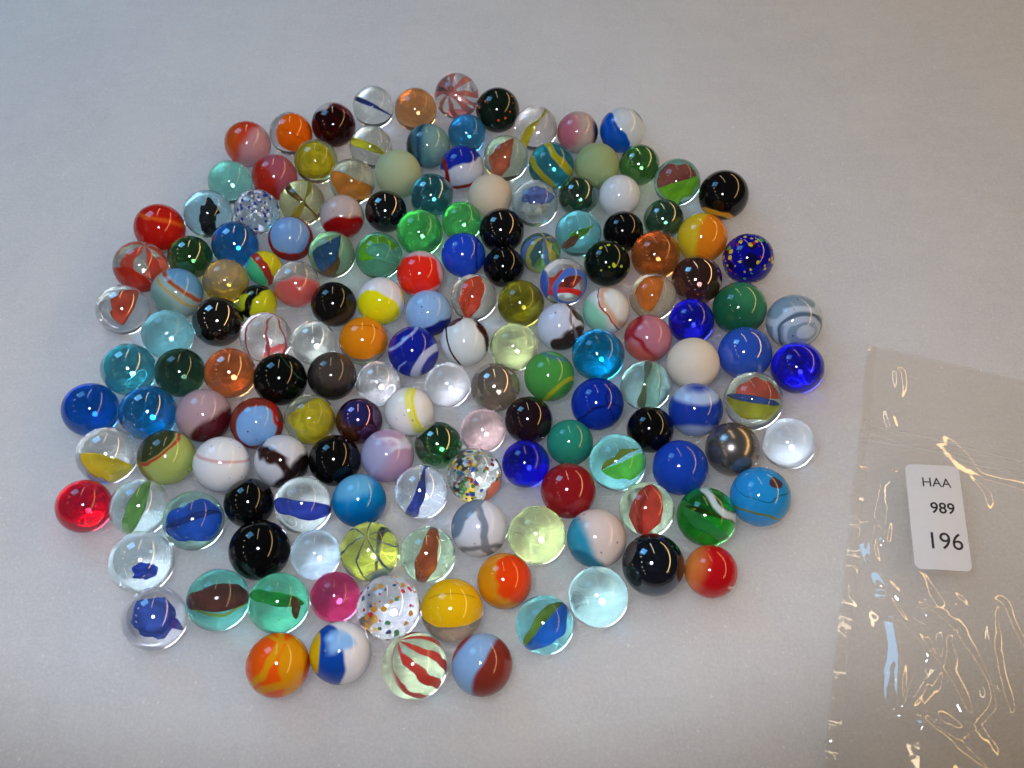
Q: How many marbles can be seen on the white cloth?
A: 159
